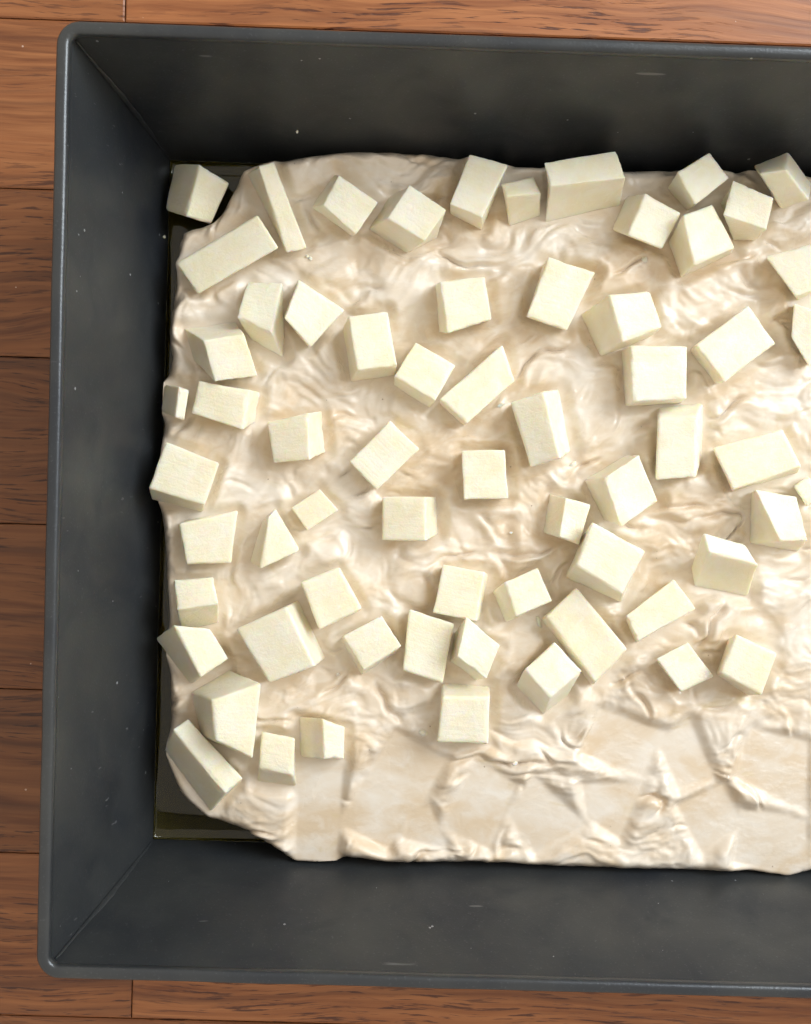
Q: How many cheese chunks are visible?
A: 64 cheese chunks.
